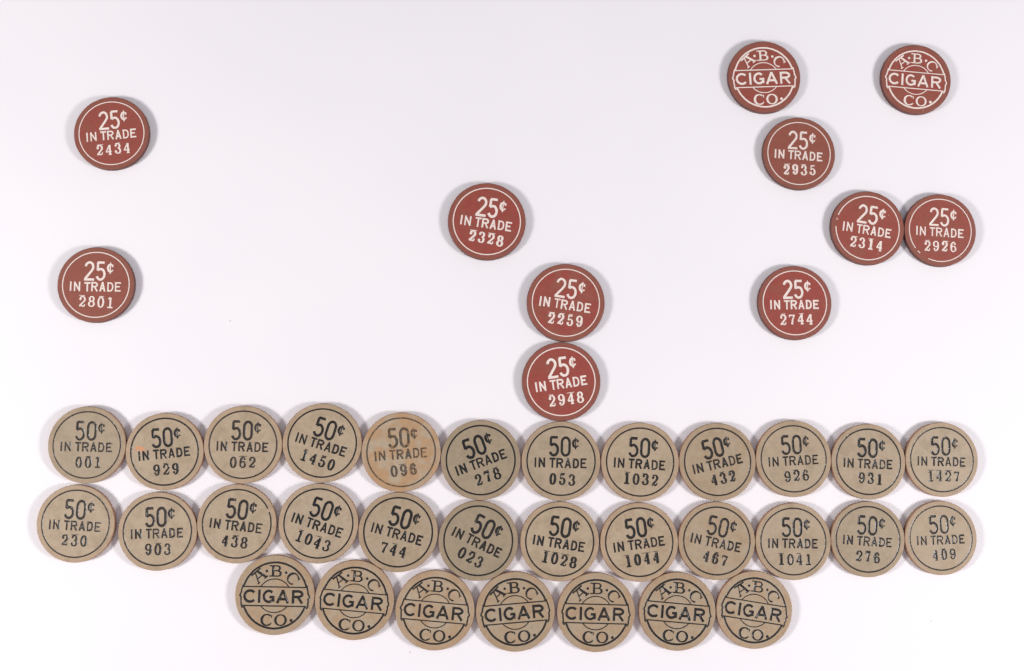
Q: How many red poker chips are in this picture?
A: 11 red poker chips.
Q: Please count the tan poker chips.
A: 31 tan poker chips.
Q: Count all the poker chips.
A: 42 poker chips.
